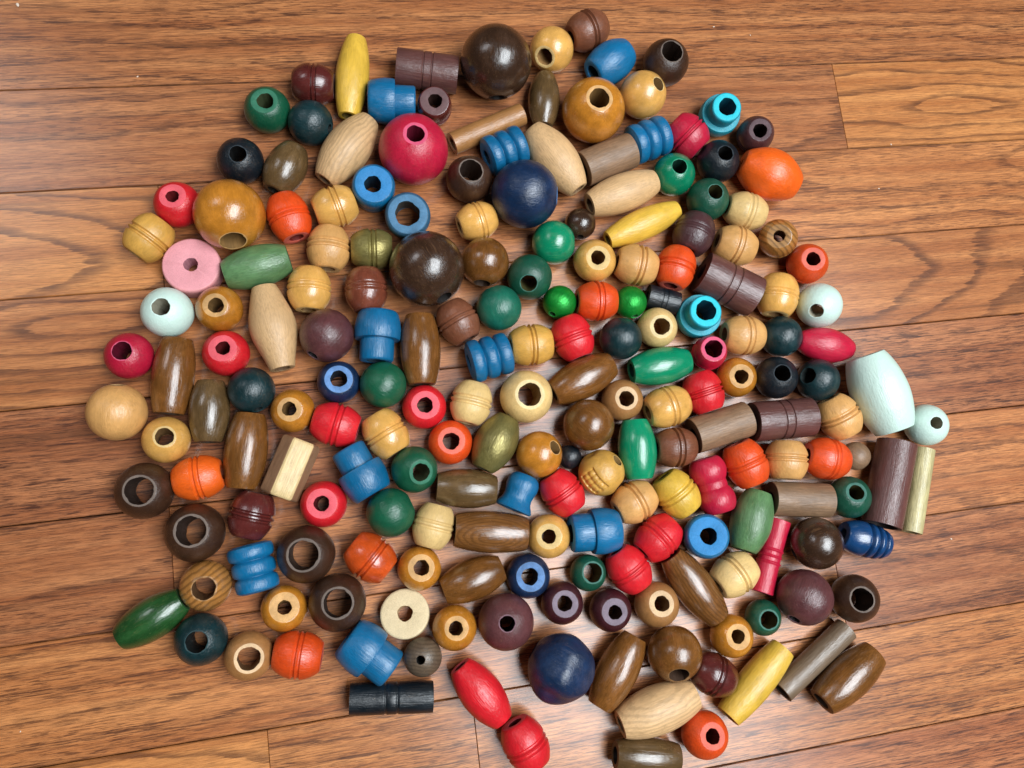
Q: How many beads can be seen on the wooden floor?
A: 199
